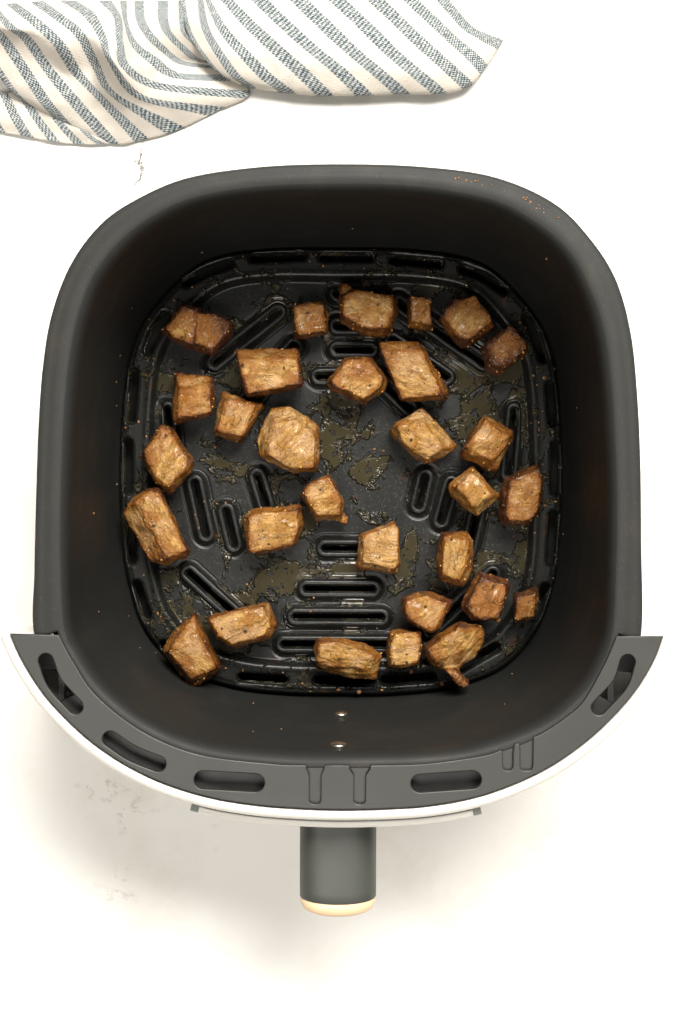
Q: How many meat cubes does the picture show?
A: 30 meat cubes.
